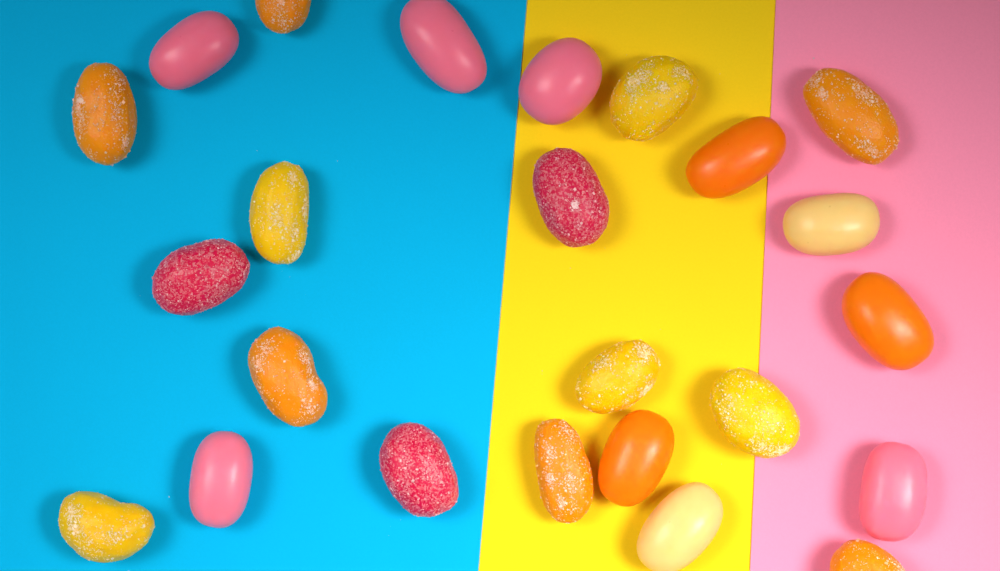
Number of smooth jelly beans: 10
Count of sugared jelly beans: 14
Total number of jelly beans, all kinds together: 24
